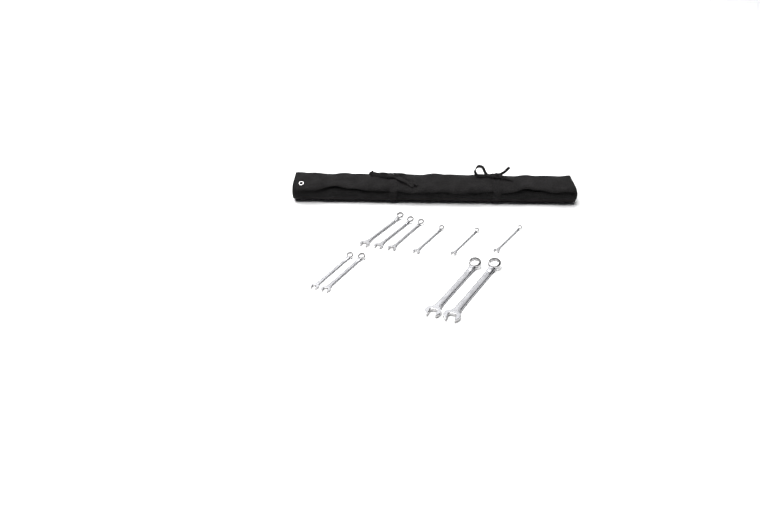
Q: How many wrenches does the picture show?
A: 10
